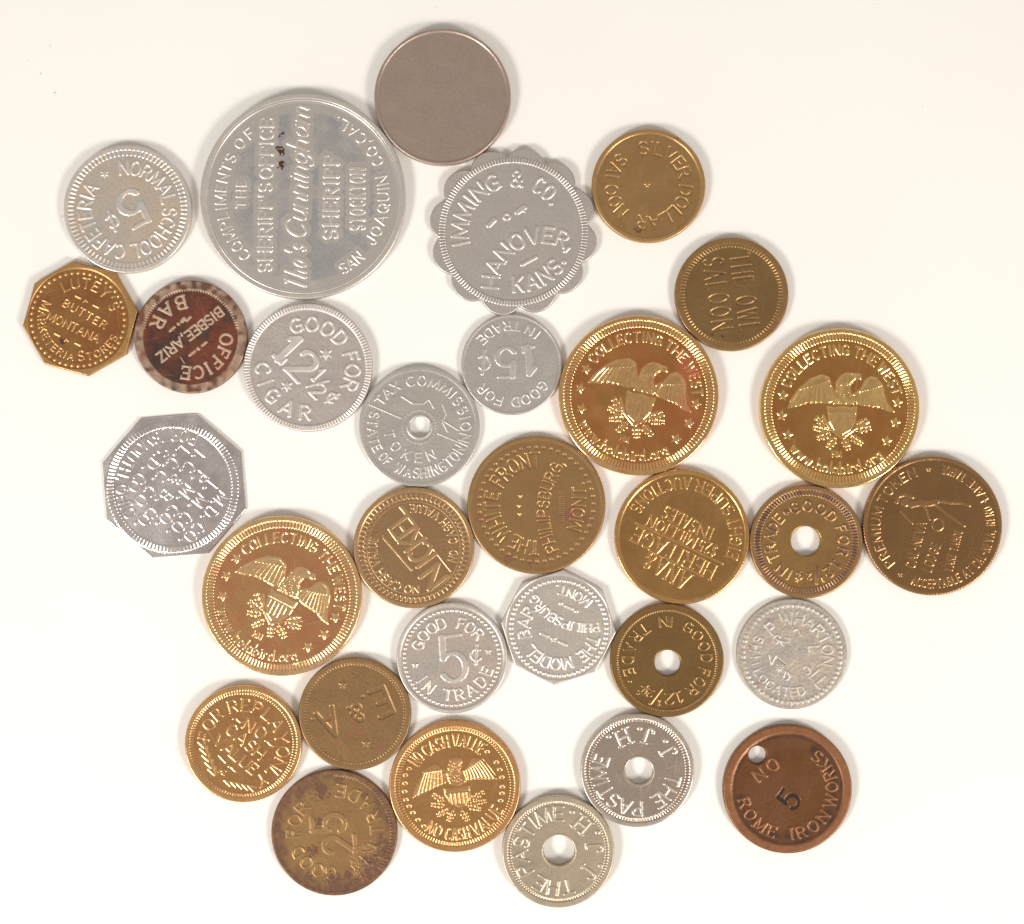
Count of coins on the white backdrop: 31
